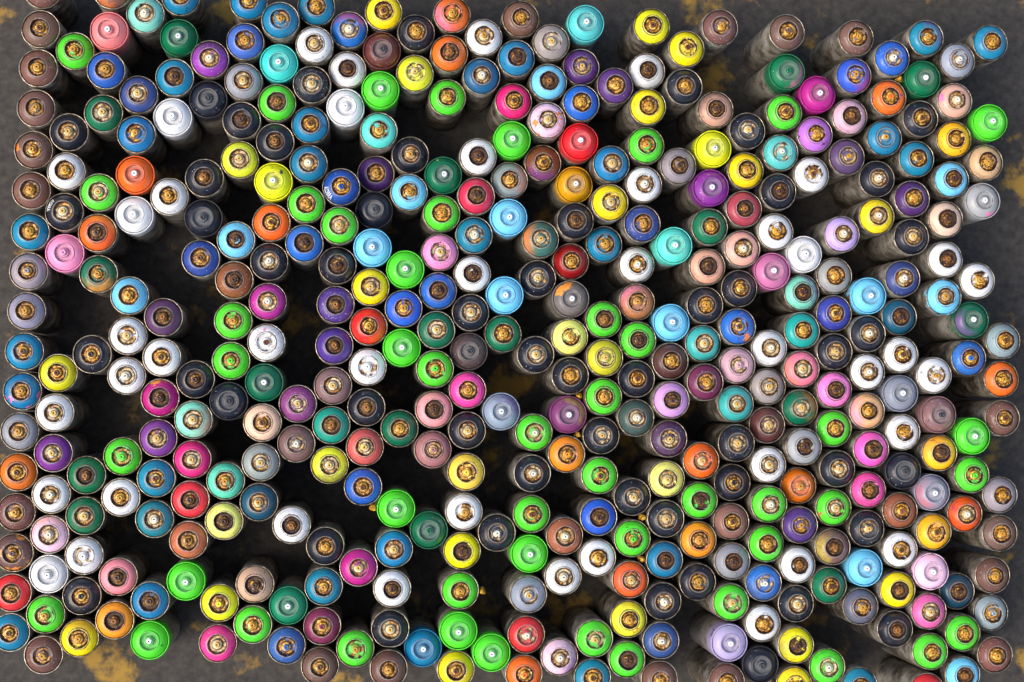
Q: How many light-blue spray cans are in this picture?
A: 13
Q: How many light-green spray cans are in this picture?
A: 48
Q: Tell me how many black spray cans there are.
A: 52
